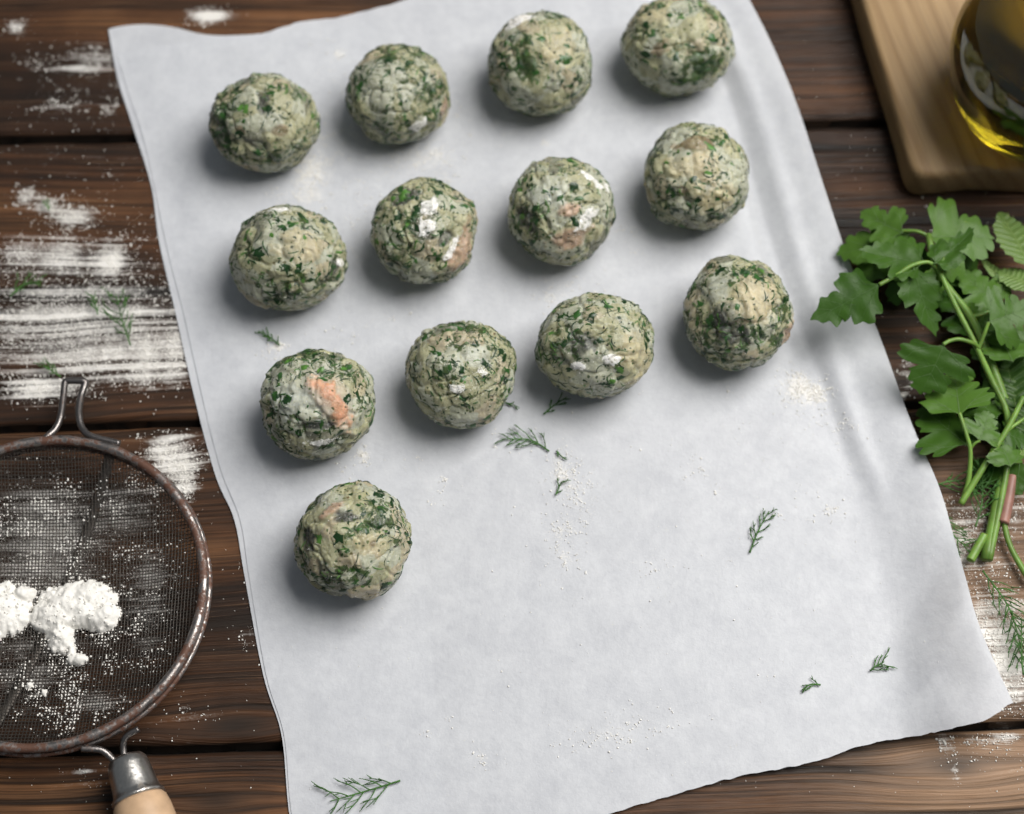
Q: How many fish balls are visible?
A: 13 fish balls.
